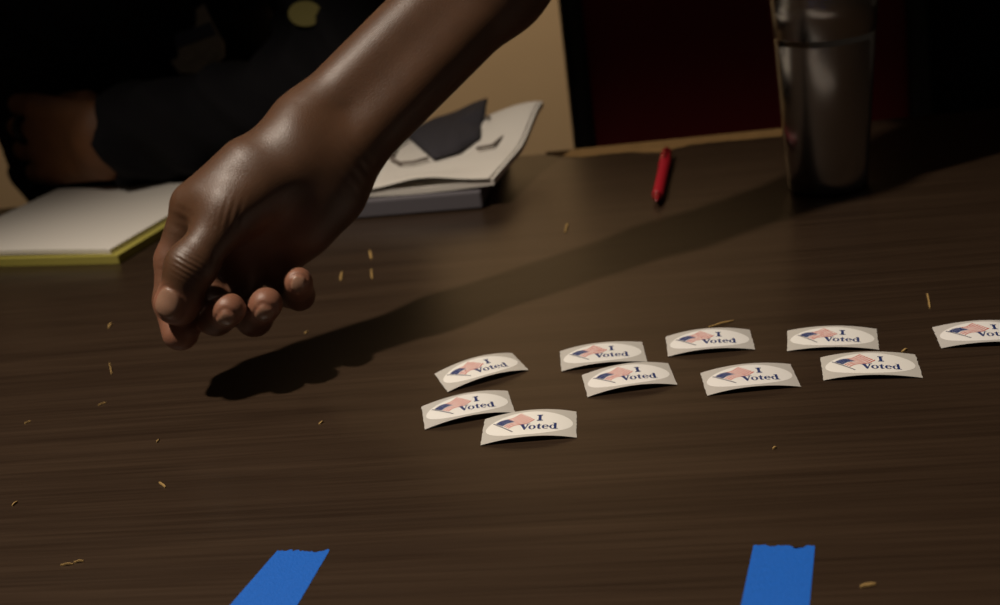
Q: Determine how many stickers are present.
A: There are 10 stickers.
